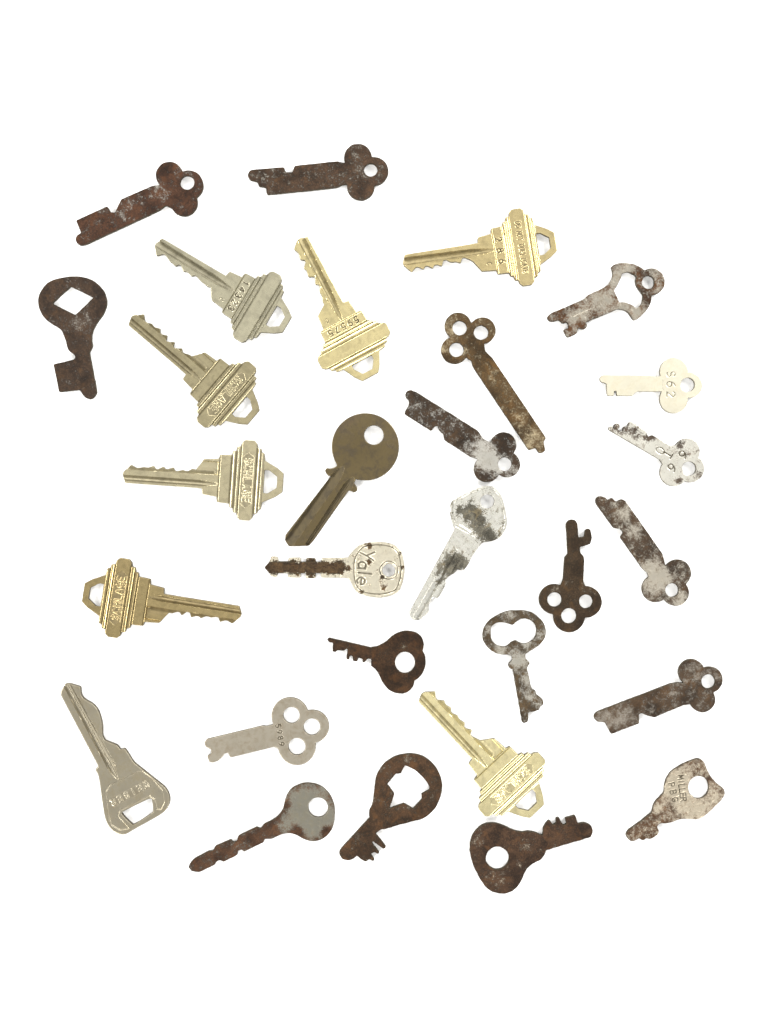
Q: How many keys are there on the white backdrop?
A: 29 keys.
